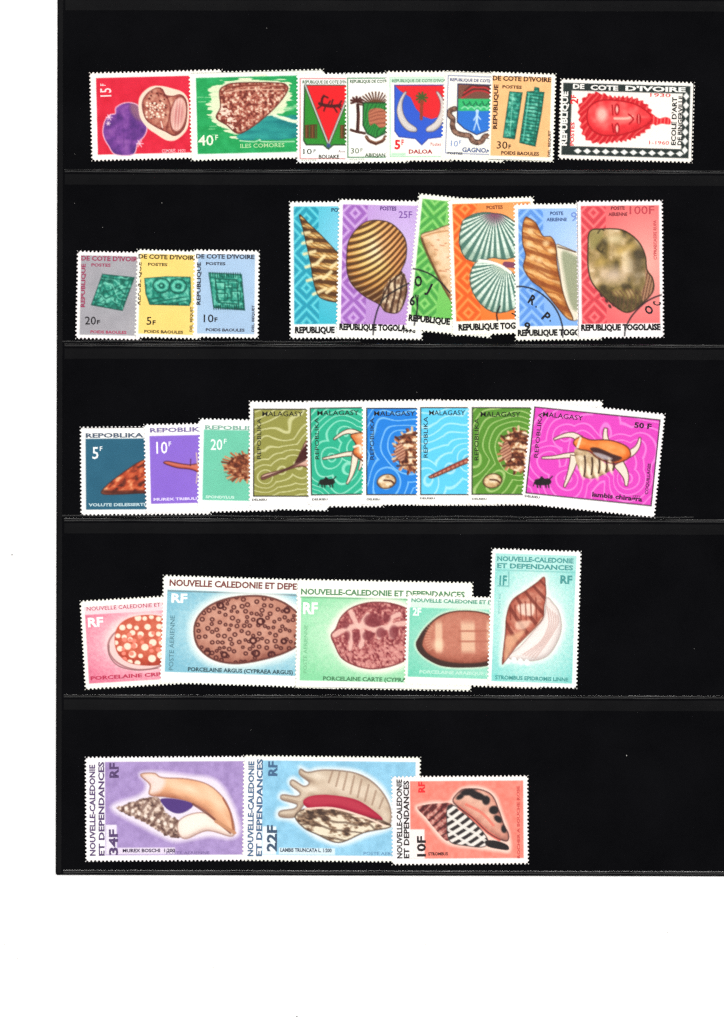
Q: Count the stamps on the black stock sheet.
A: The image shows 34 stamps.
